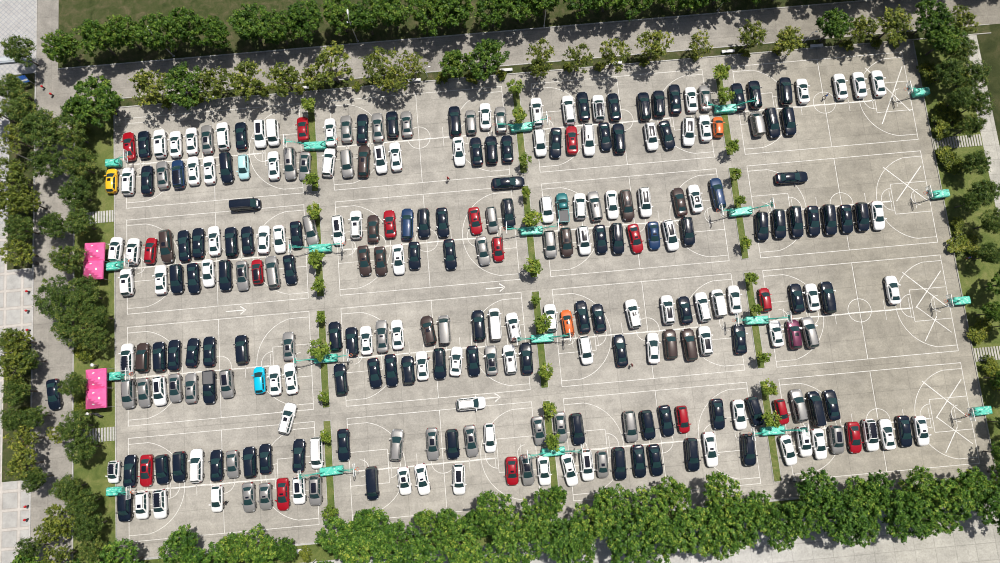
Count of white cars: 95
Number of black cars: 99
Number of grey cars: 43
